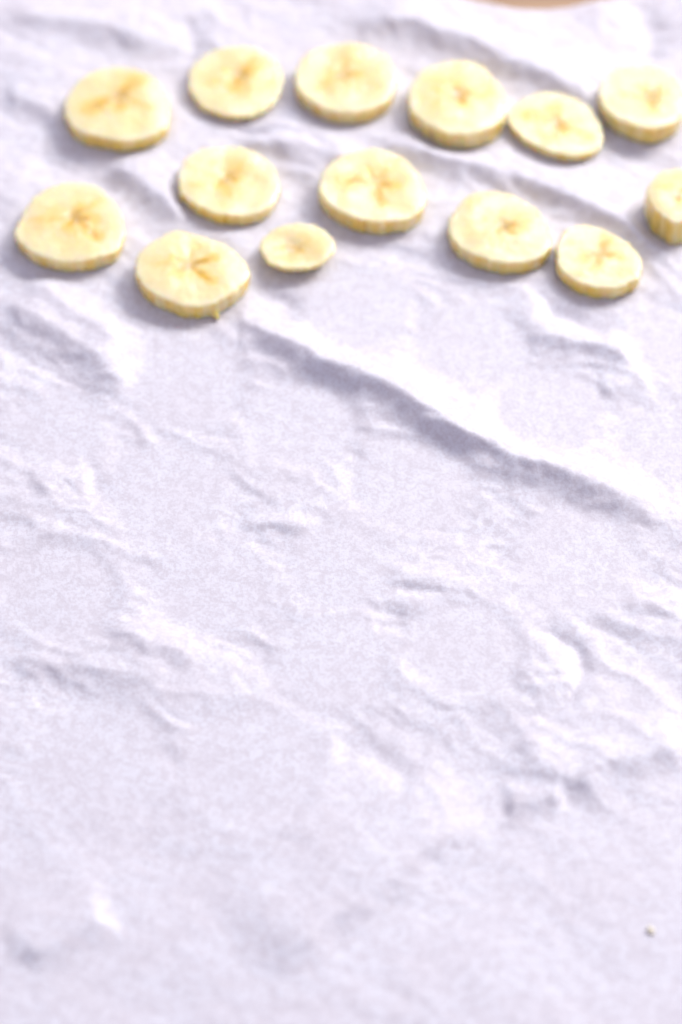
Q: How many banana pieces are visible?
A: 14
